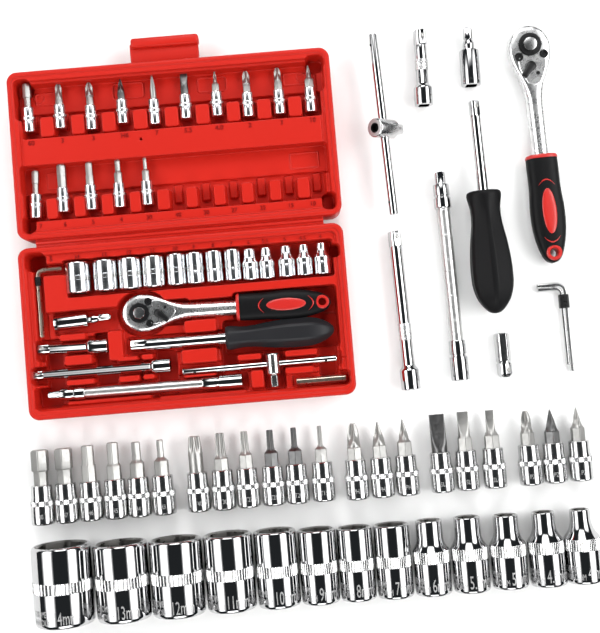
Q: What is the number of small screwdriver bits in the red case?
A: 15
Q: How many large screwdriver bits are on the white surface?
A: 21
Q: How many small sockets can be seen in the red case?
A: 13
